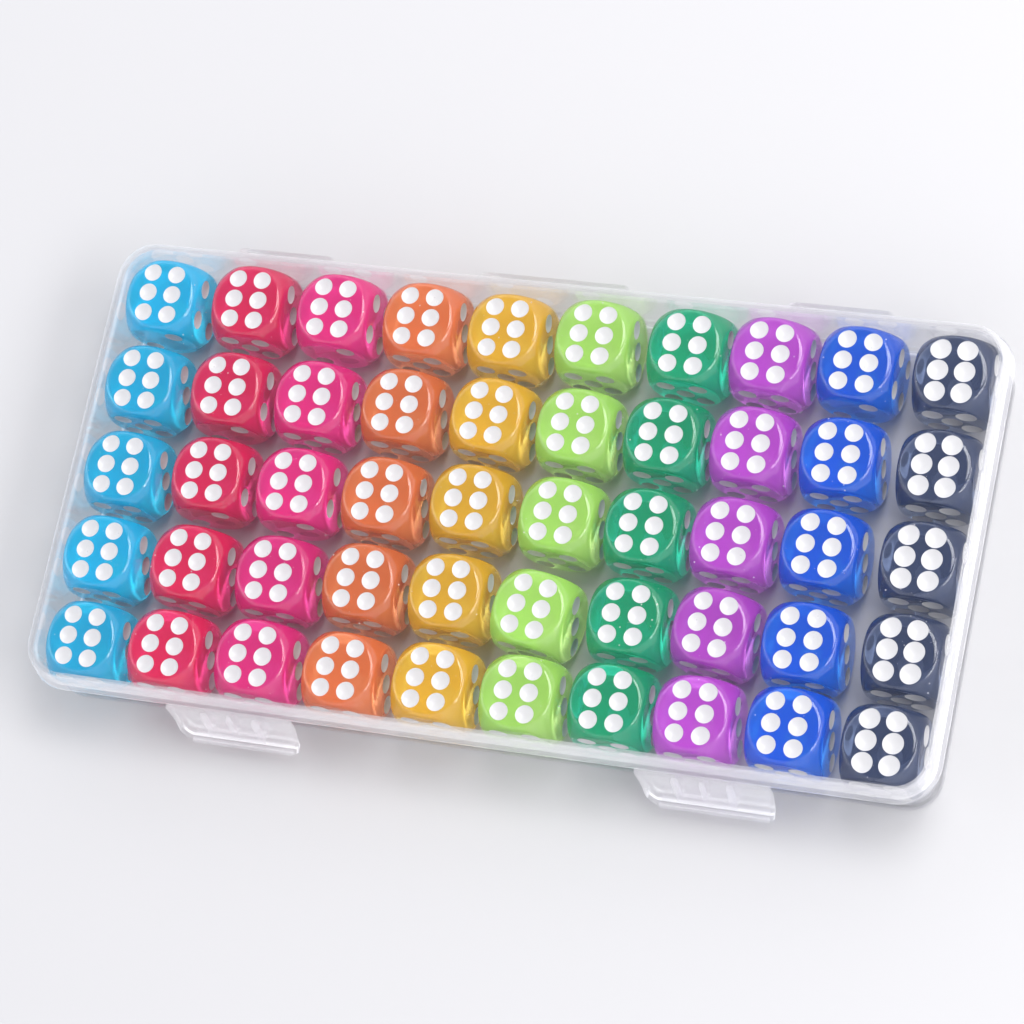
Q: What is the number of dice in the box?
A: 50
